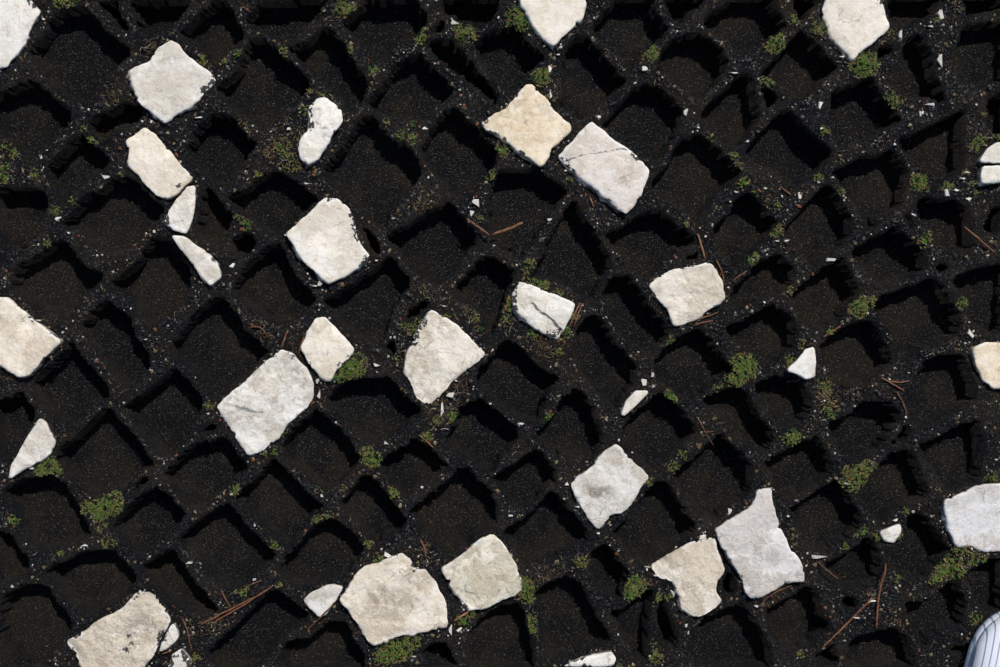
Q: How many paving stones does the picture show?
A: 35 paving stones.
